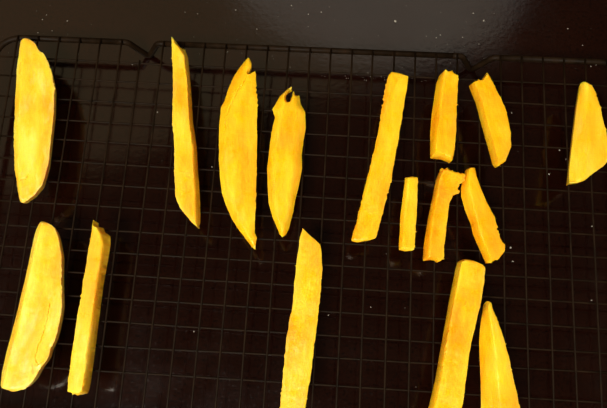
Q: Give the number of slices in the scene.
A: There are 16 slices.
